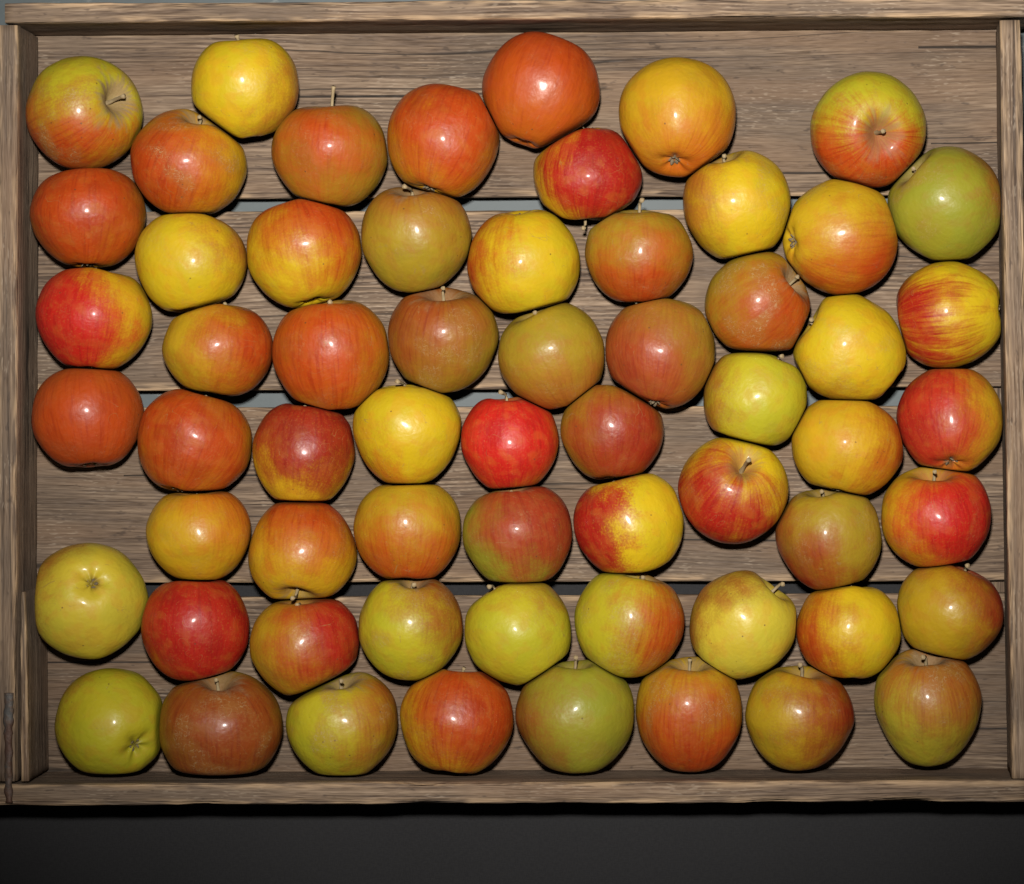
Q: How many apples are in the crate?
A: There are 61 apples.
